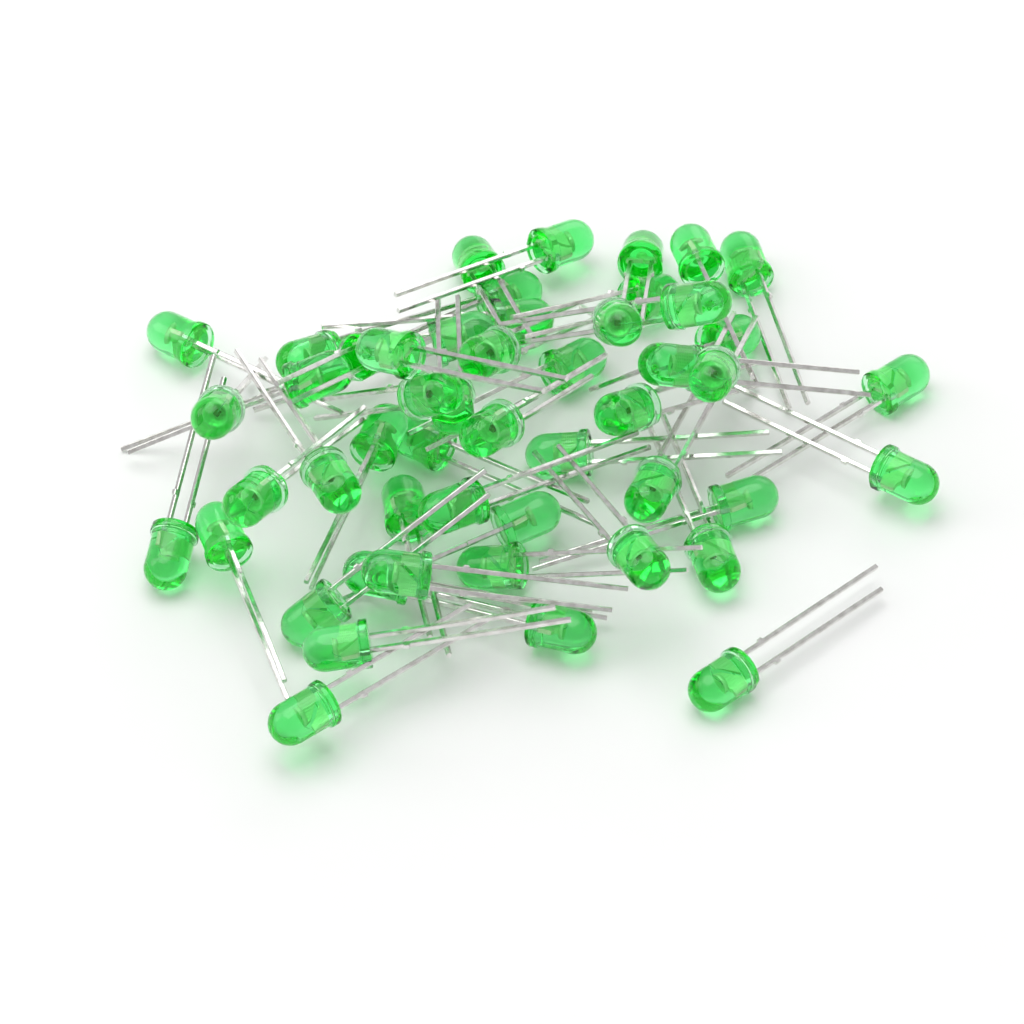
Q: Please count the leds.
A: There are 50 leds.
